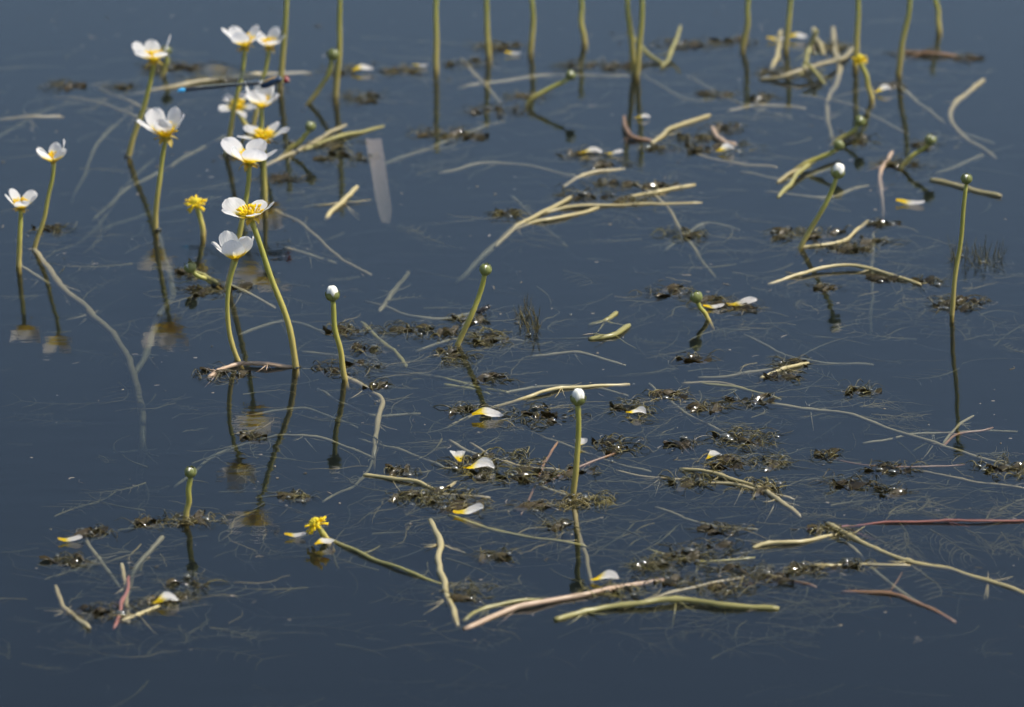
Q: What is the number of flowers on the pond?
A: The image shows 12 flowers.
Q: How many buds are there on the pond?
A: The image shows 15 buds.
